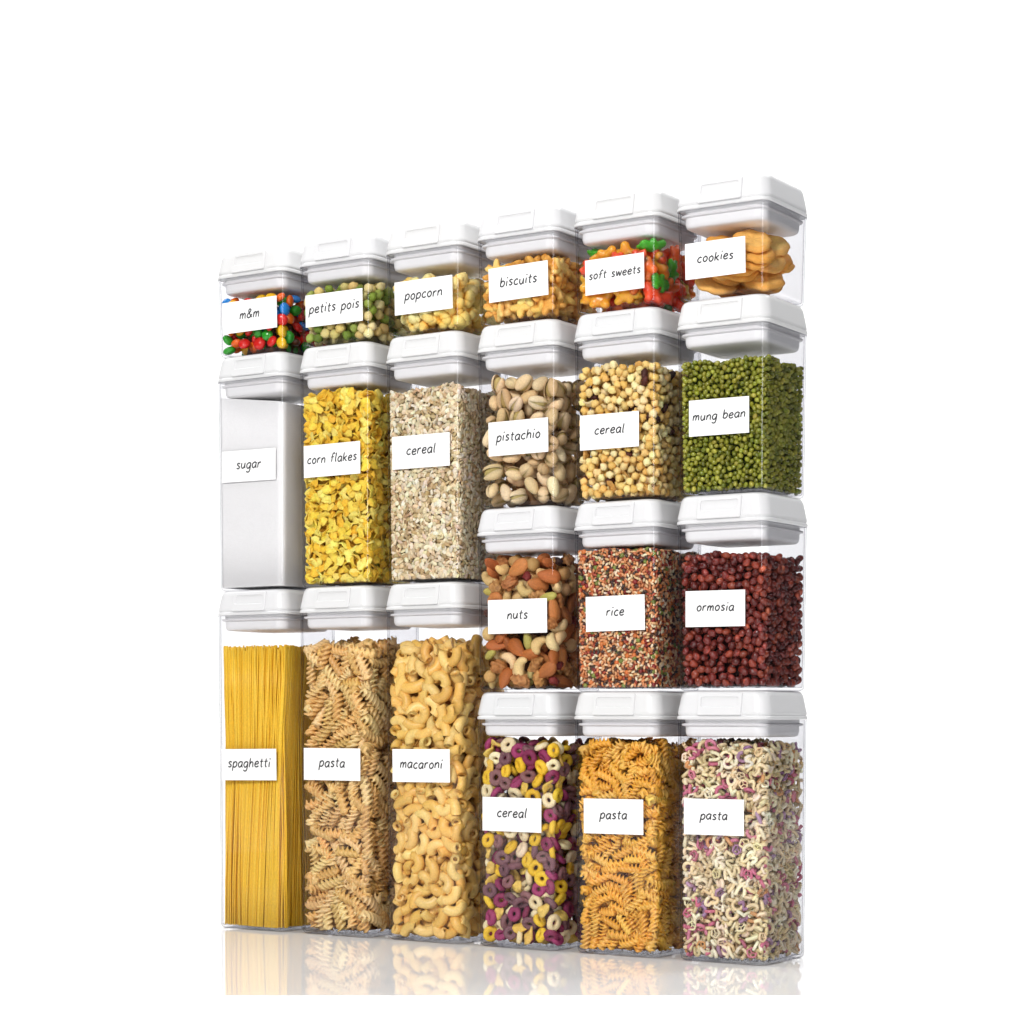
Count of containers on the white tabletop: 21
